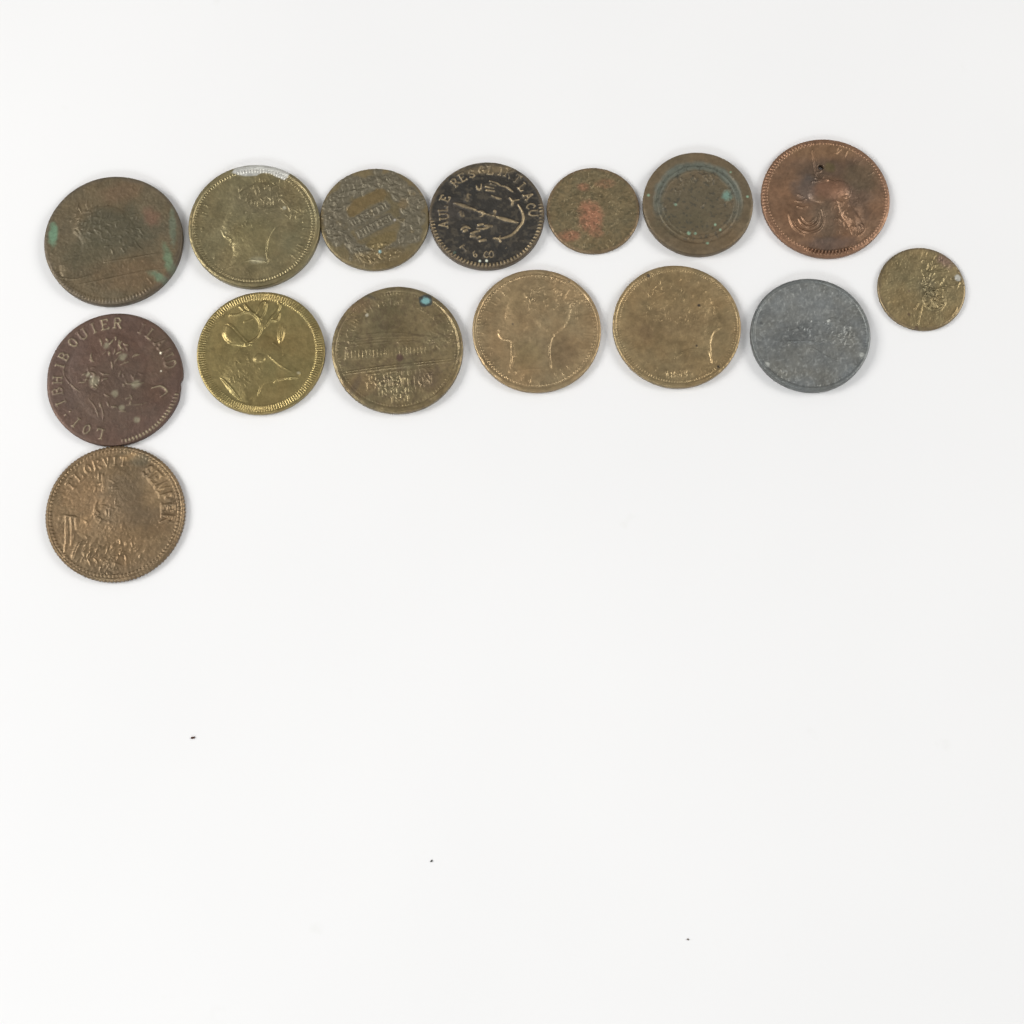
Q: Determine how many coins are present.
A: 15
